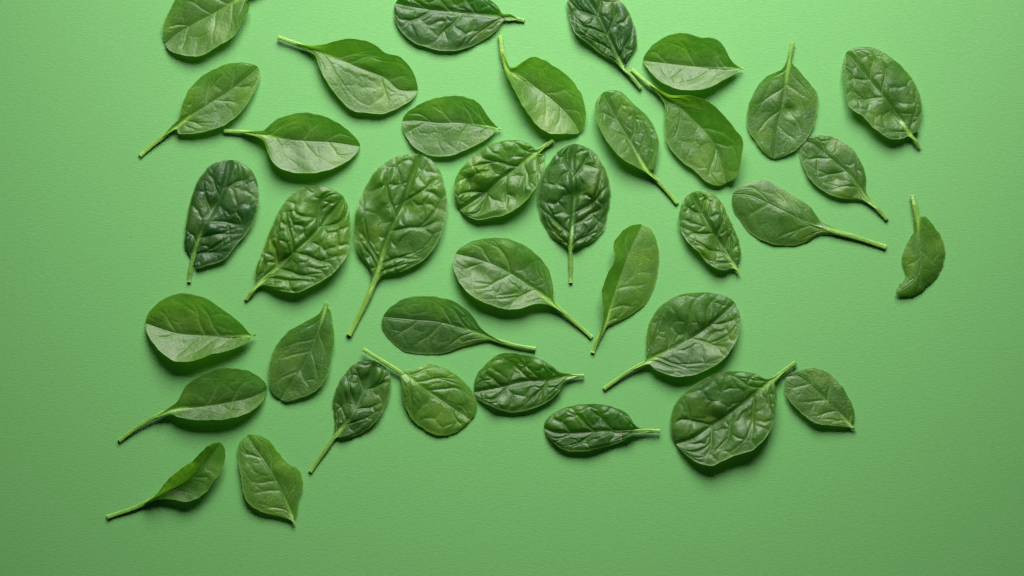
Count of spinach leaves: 37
